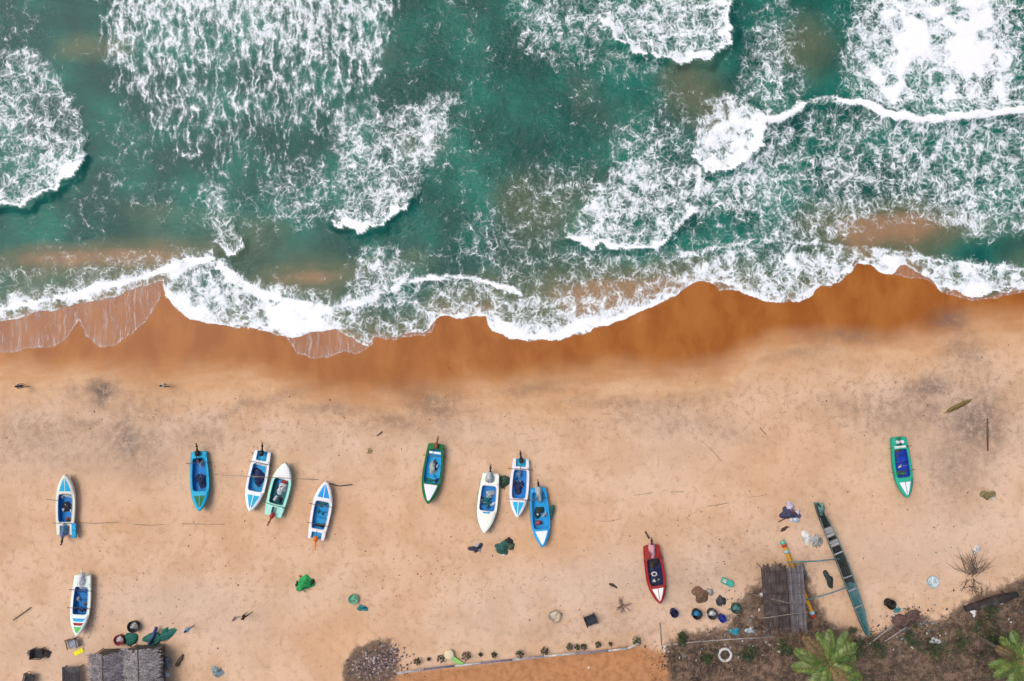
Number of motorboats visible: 12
